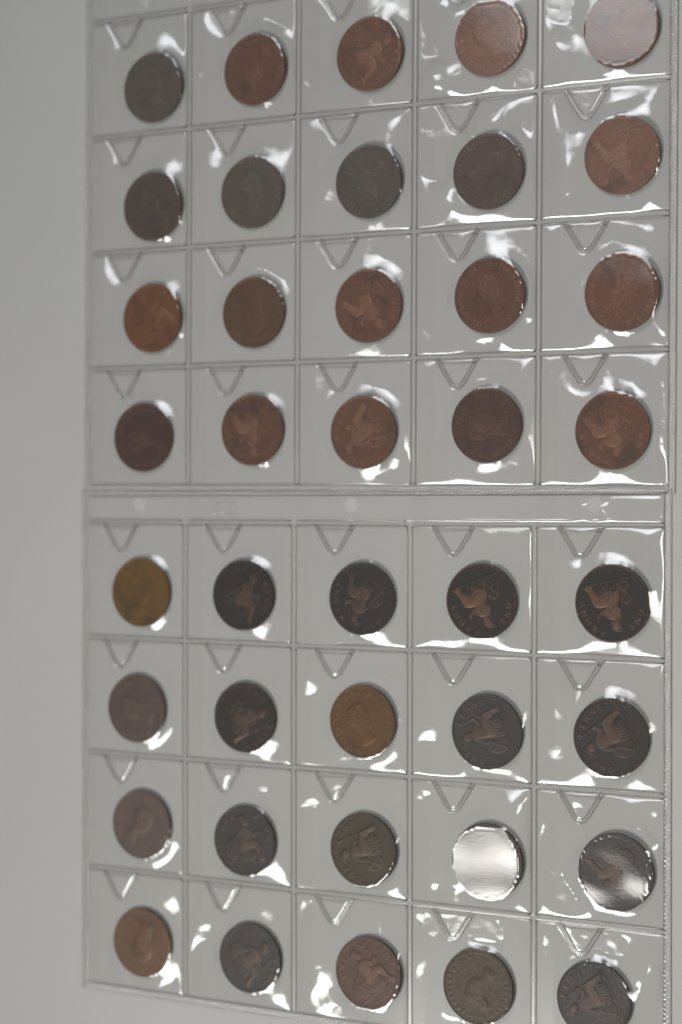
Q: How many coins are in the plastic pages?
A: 40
